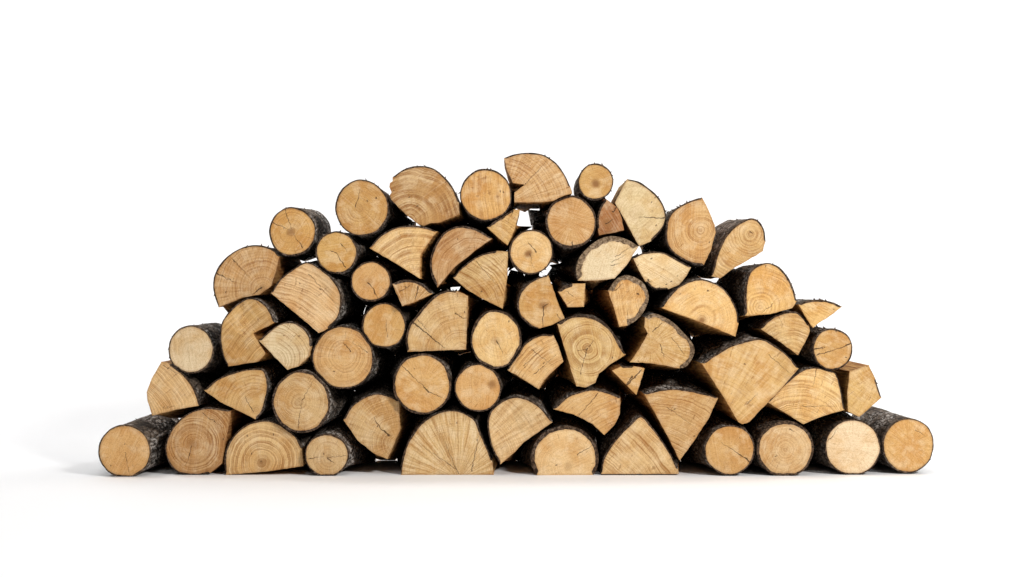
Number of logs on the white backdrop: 65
